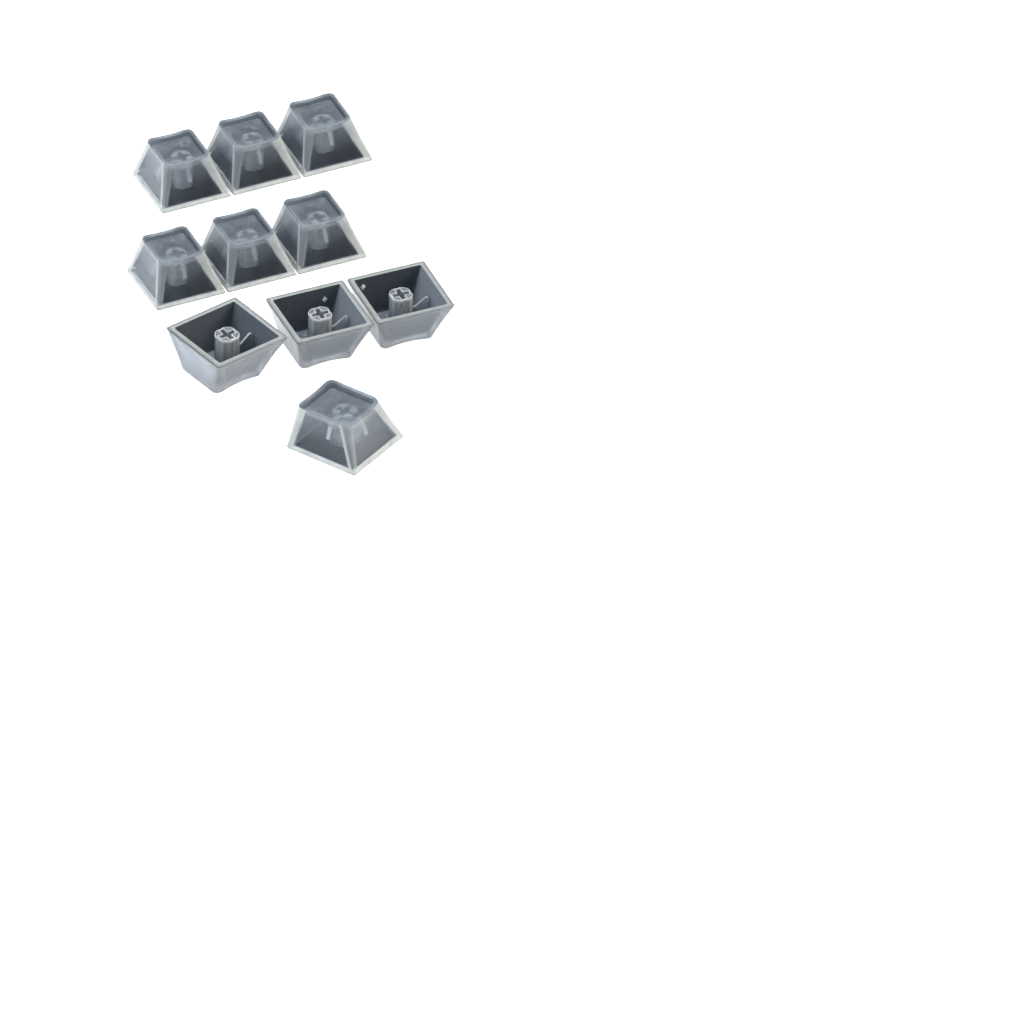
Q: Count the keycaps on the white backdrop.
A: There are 10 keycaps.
